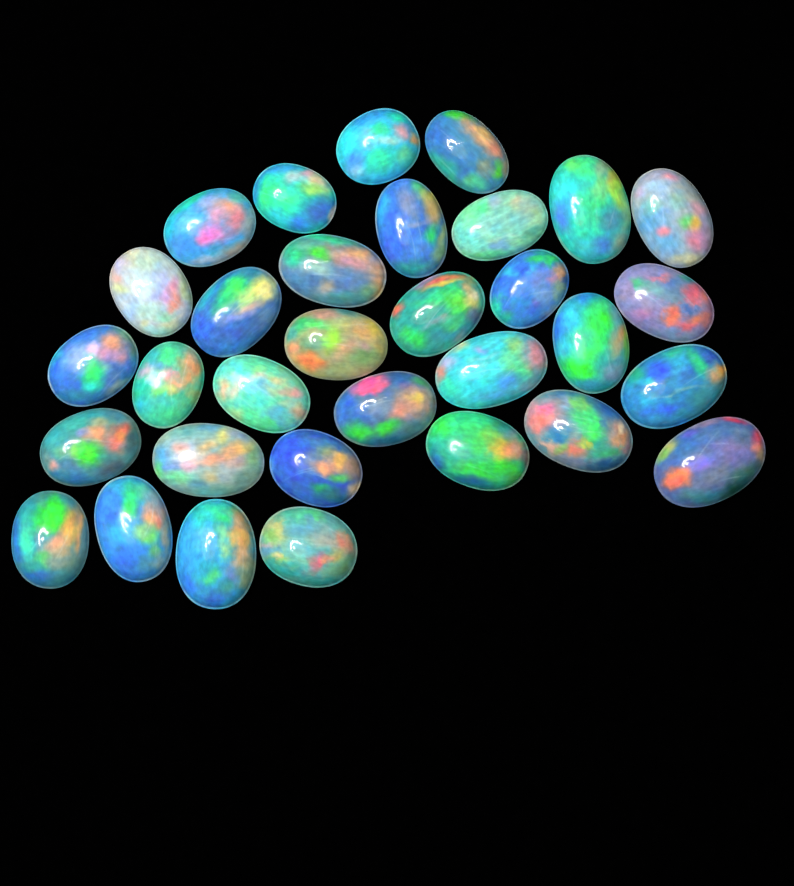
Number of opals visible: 32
